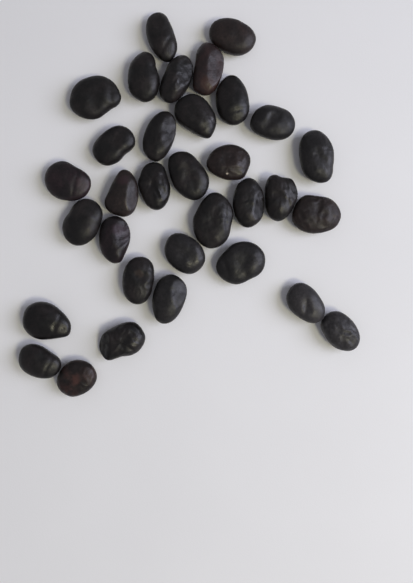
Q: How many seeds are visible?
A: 33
